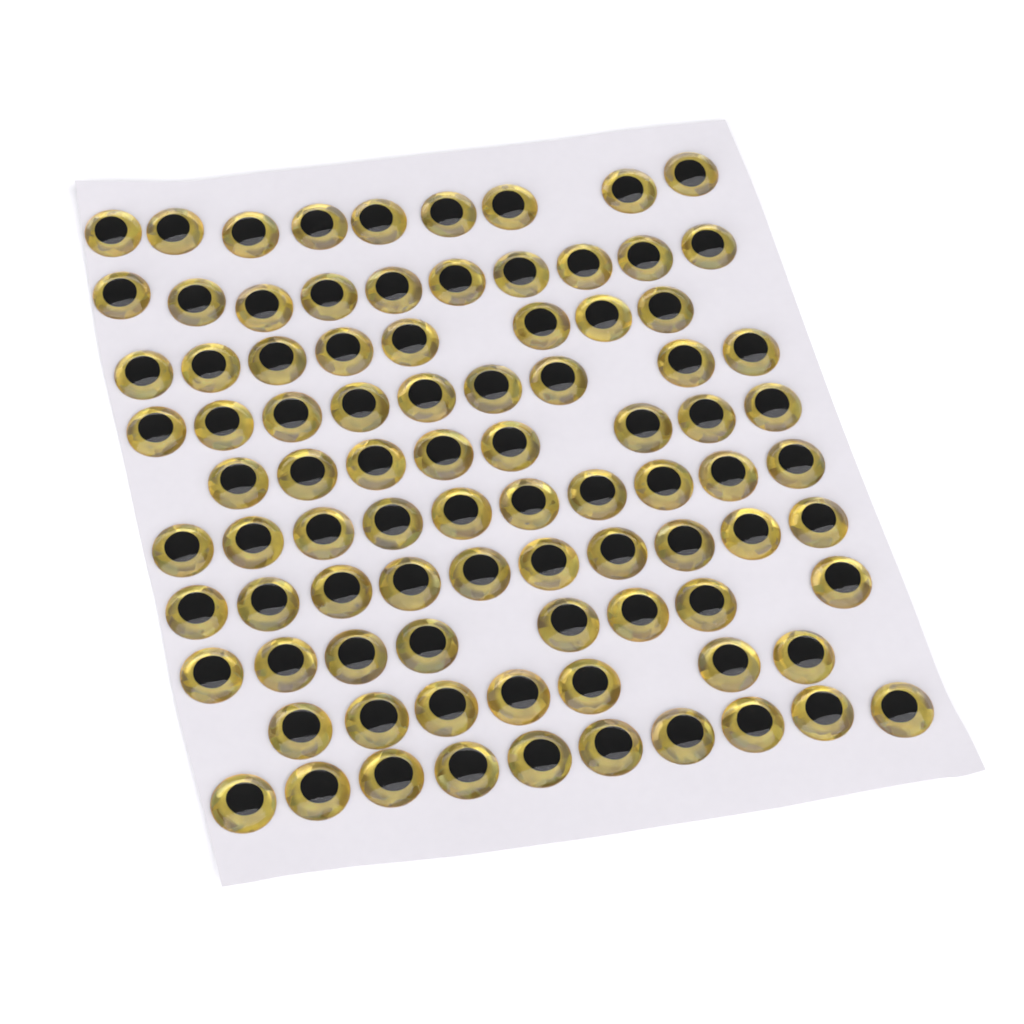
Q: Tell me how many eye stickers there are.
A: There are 89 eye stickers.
